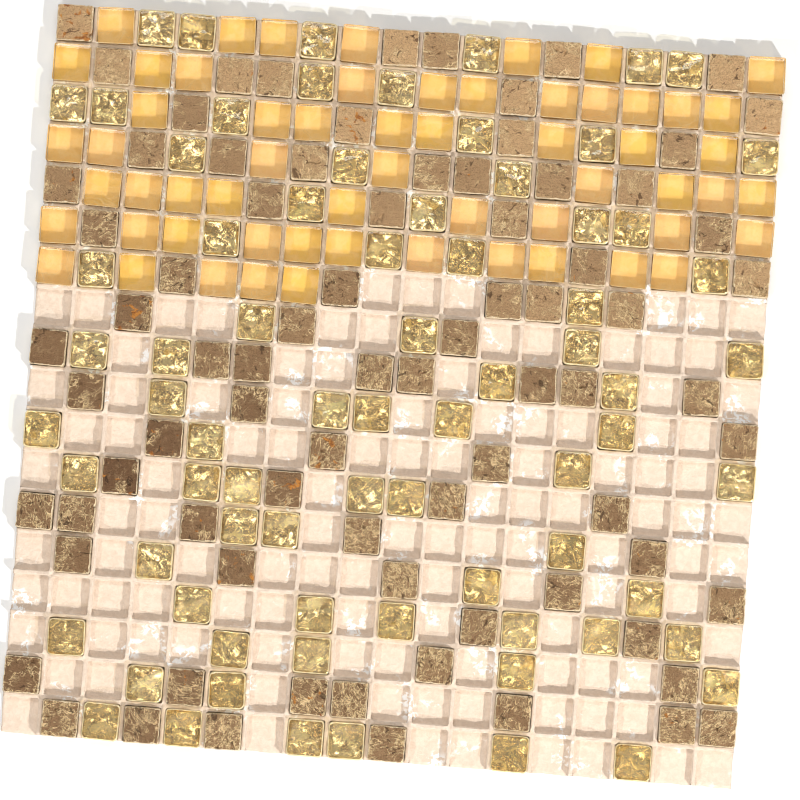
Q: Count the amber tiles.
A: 59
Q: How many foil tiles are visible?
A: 74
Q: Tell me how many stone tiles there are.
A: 80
